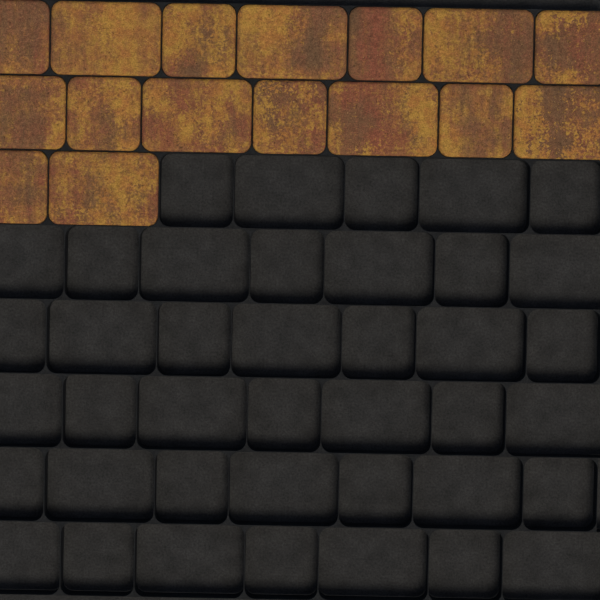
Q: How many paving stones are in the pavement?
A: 16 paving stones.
